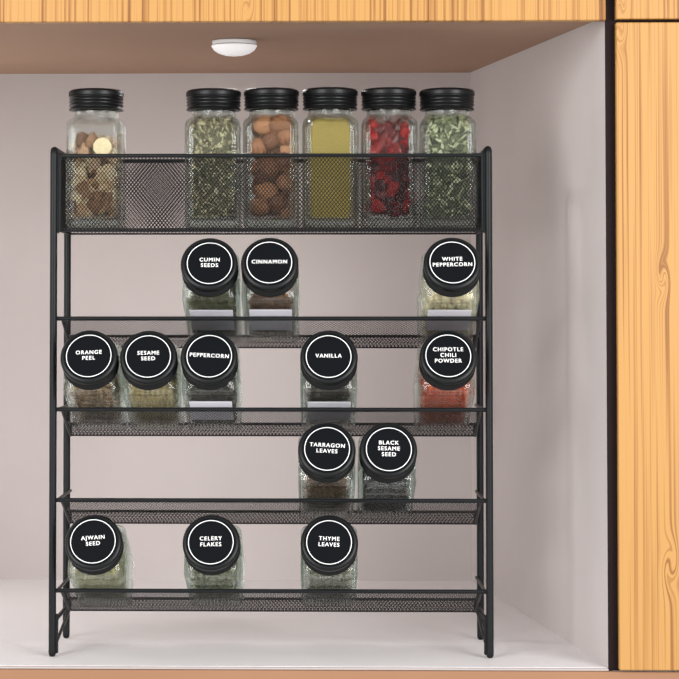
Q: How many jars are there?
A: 19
